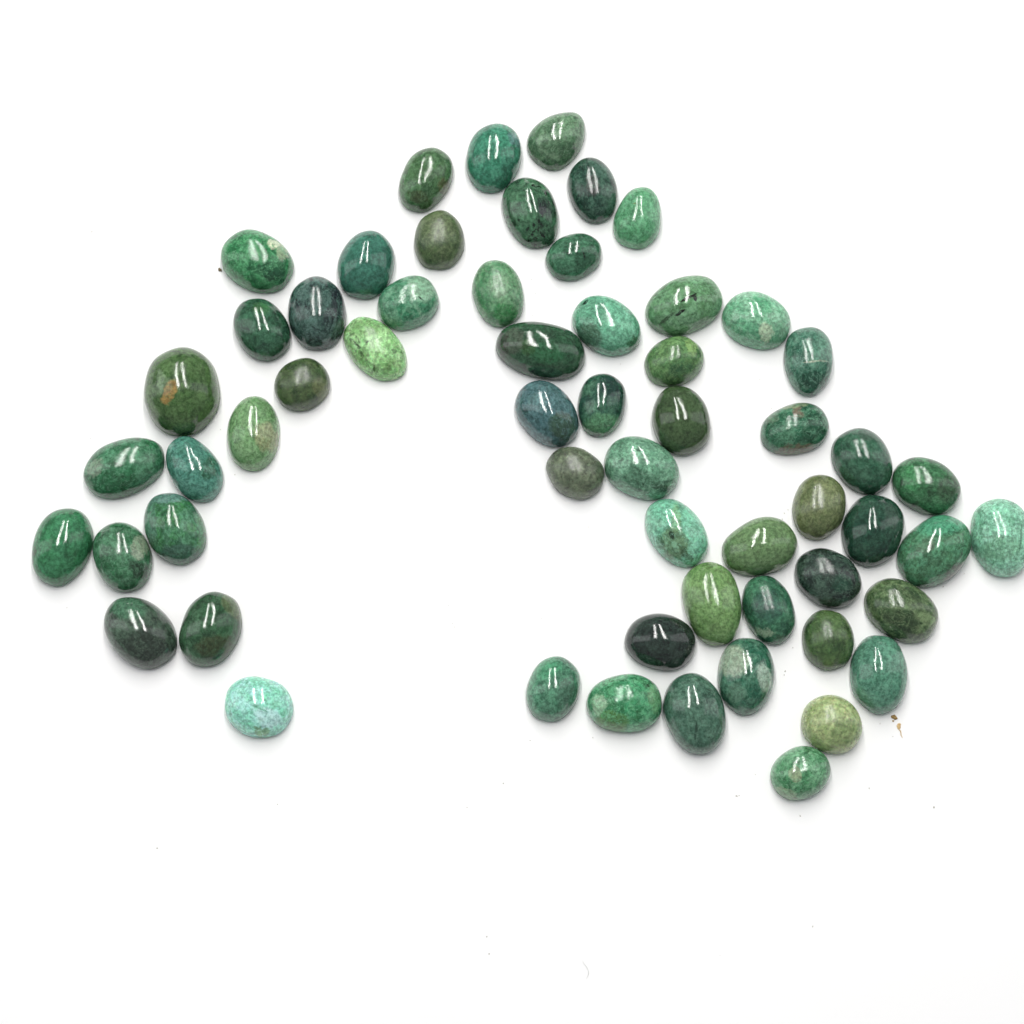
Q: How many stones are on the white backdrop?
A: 59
